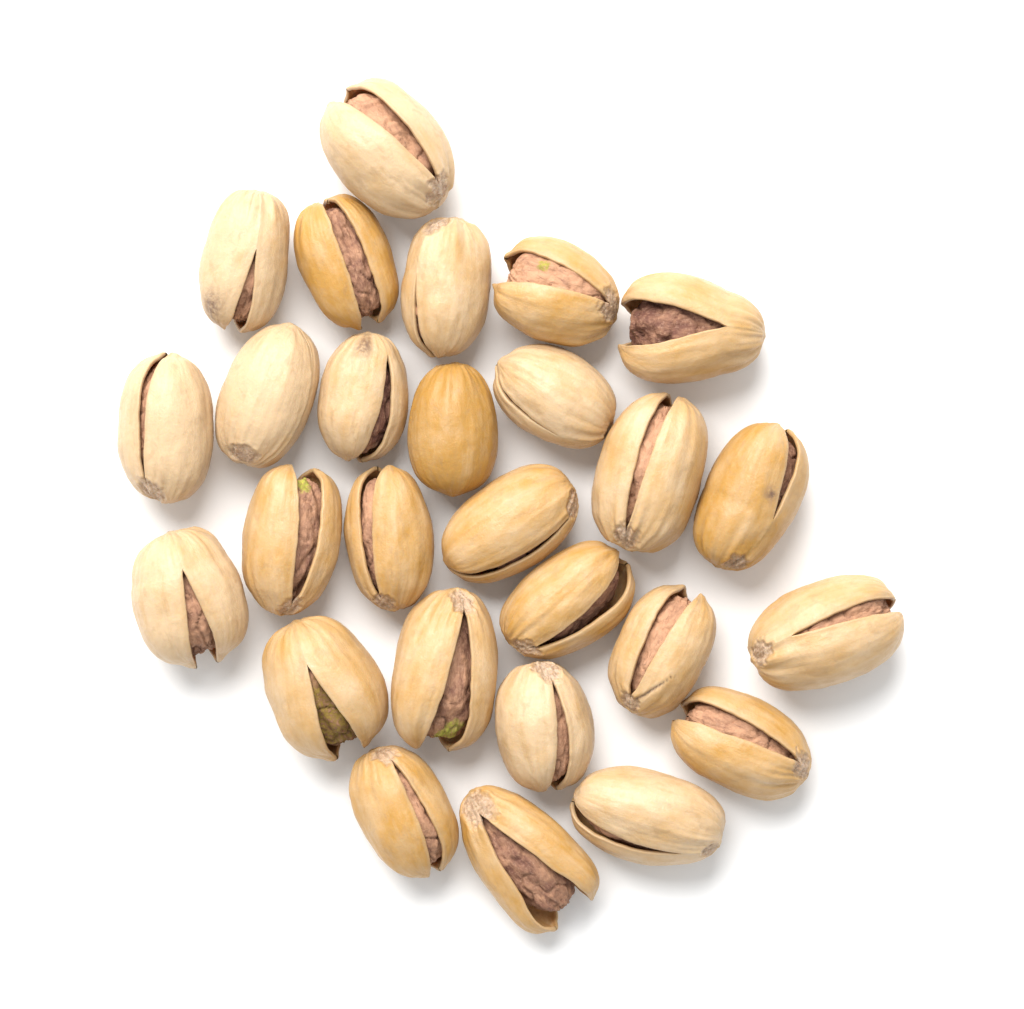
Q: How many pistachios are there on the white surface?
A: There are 27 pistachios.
